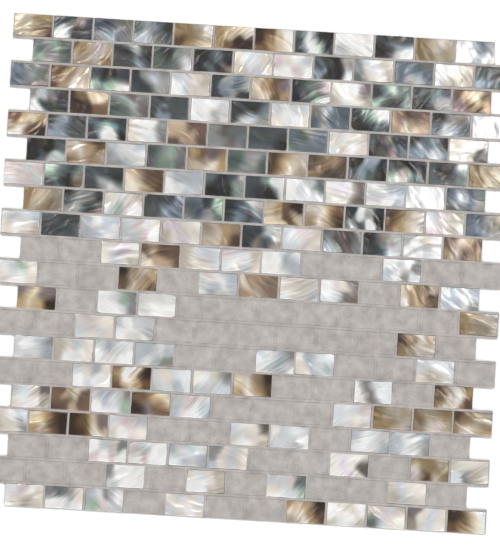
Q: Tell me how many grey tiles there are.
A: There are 54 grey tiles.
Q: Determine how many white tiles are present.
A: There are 81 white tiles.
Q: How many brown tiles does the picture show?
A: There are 45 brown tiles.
